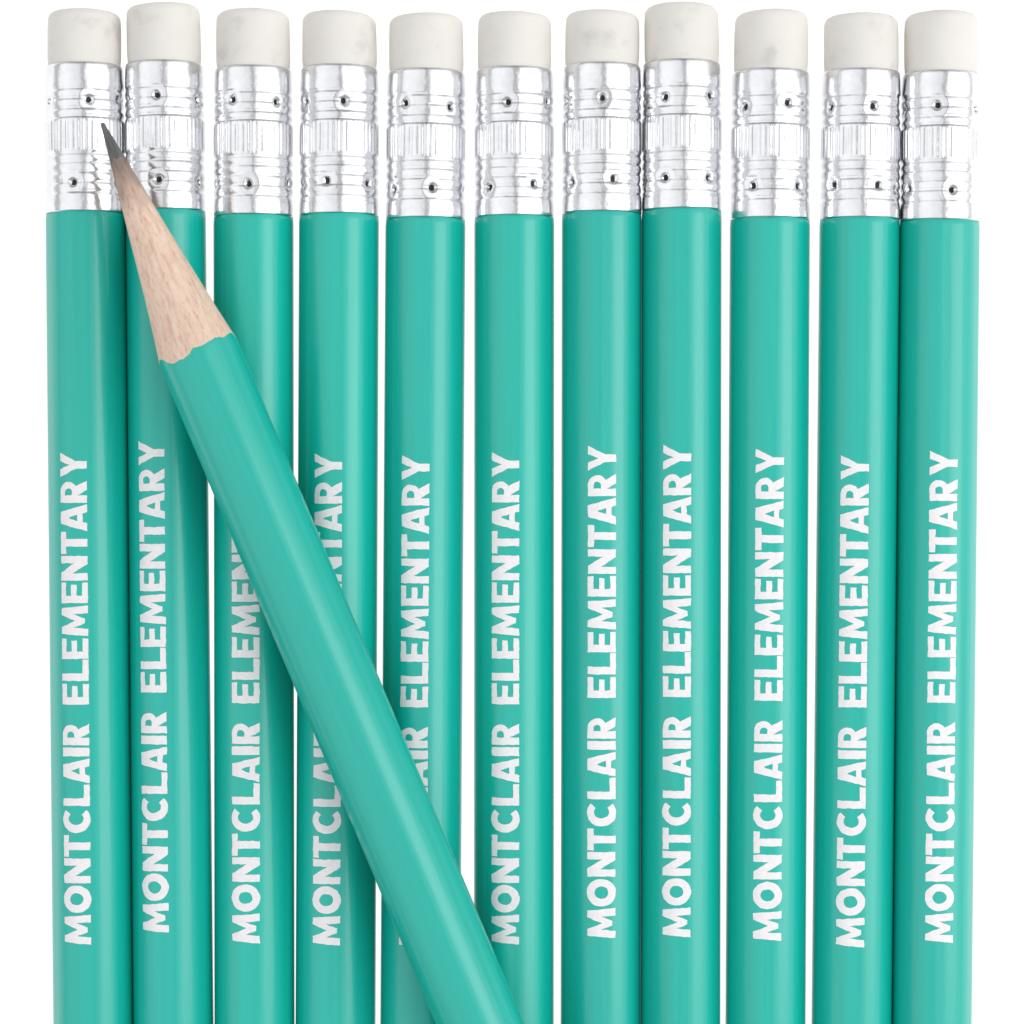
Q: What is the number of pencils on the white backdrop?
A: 12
